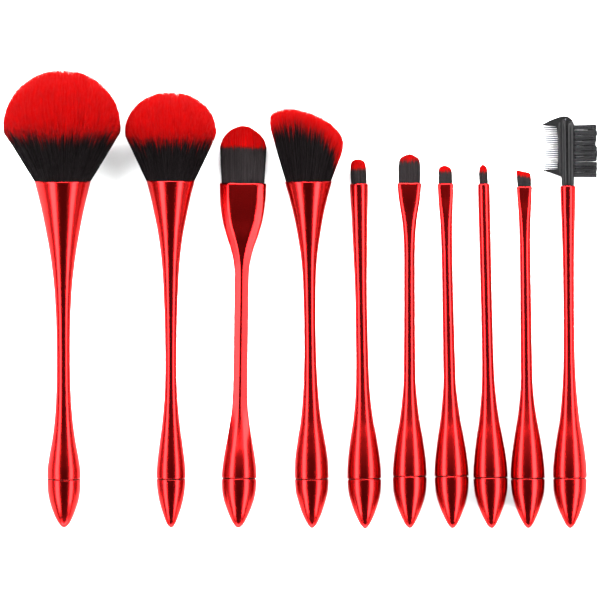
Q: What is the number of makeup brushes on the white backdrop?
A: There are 10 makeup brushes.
